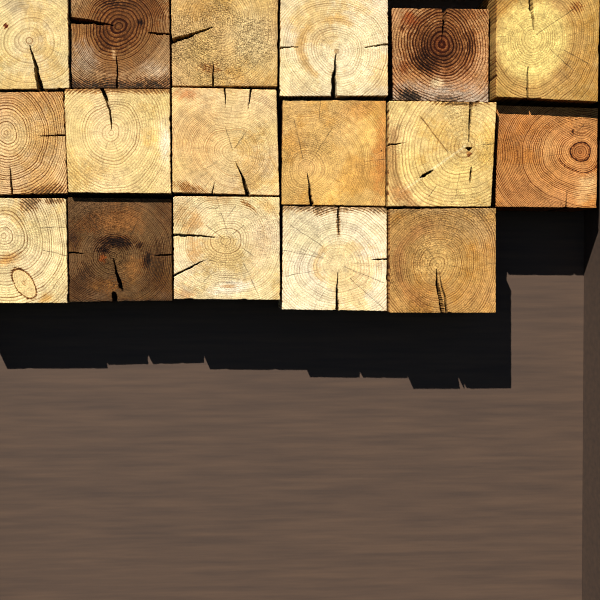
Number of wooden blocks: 17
